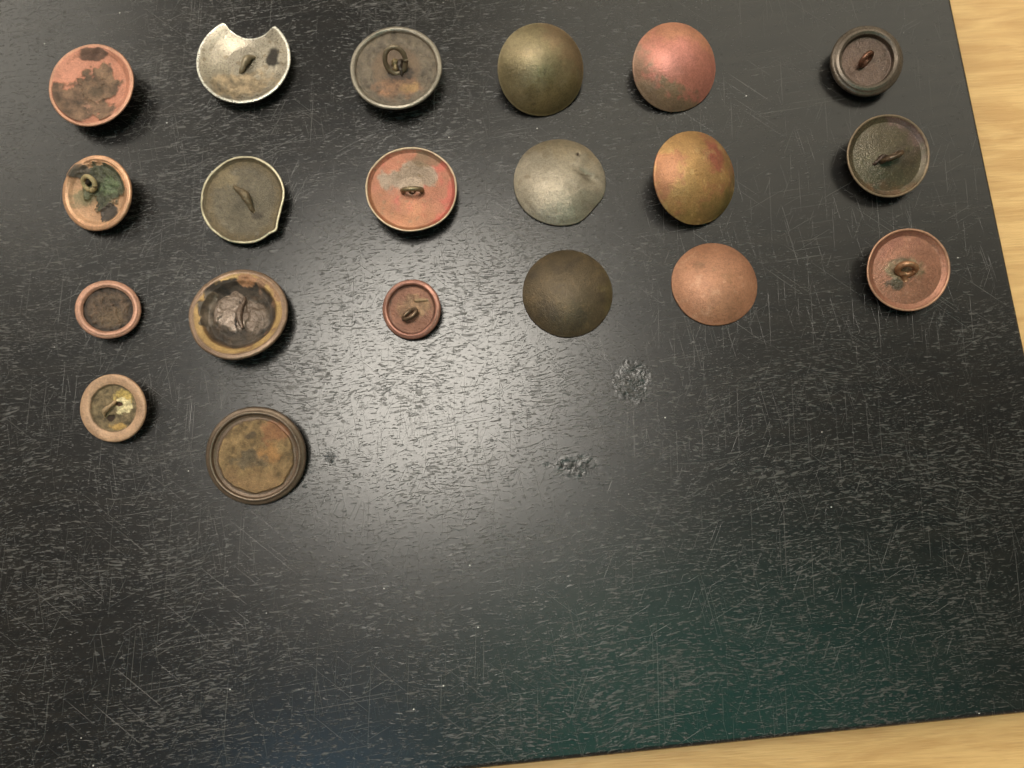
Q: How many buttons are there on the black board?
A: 20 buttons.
